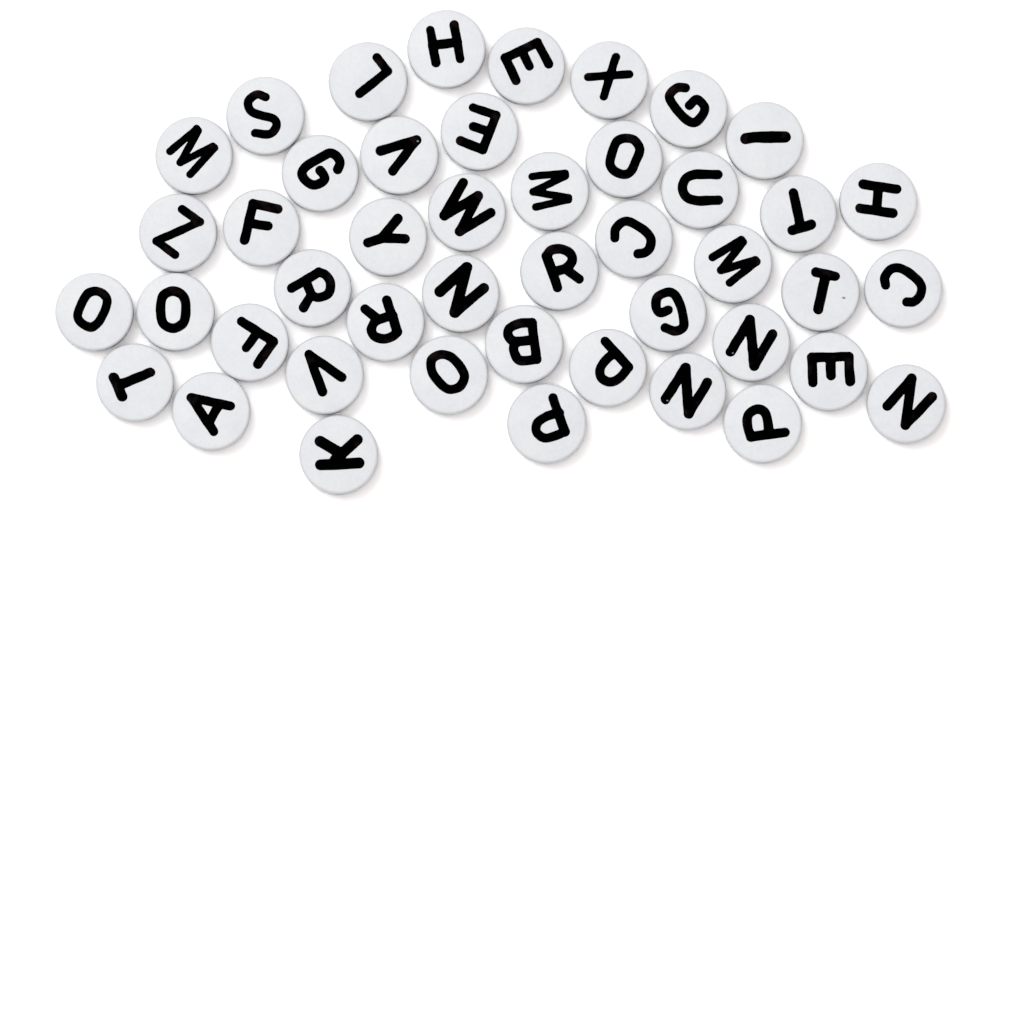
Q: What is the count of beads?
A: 45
